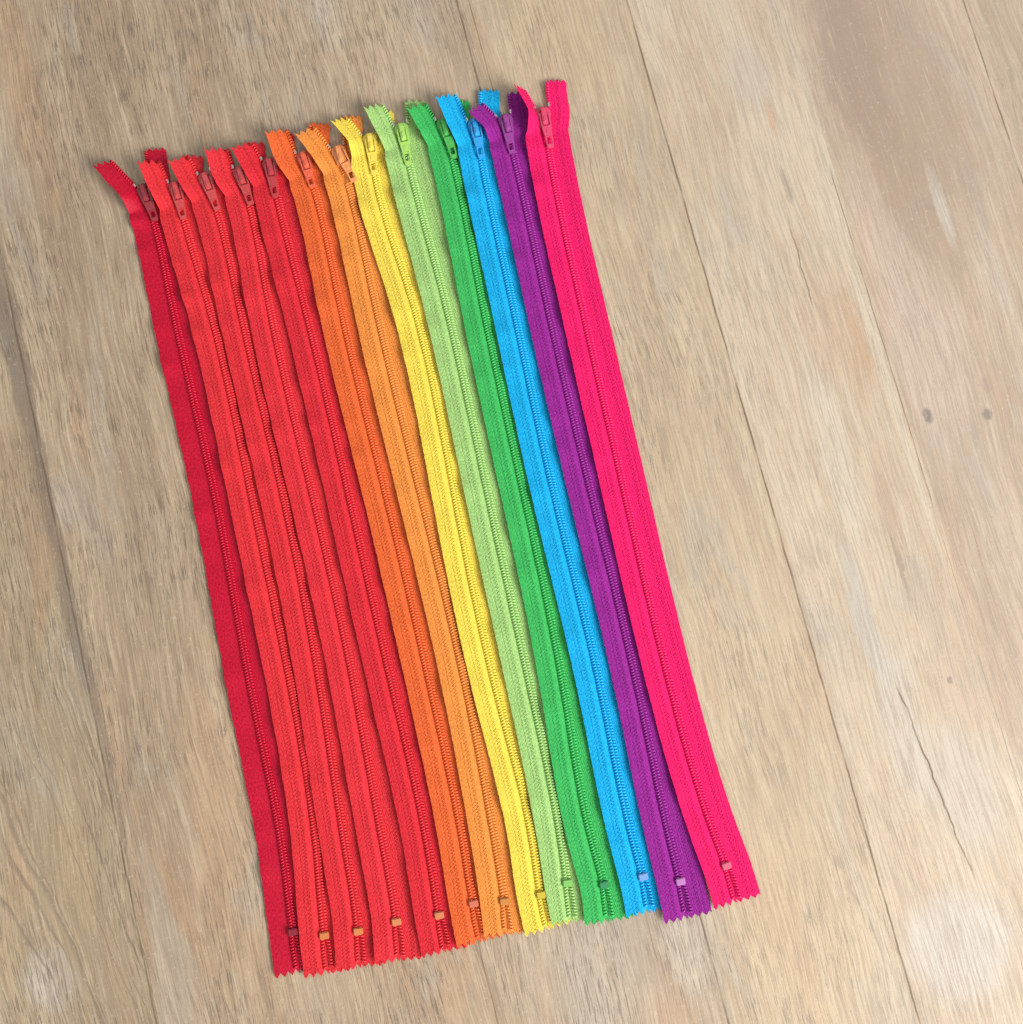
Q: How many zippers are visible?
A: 13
